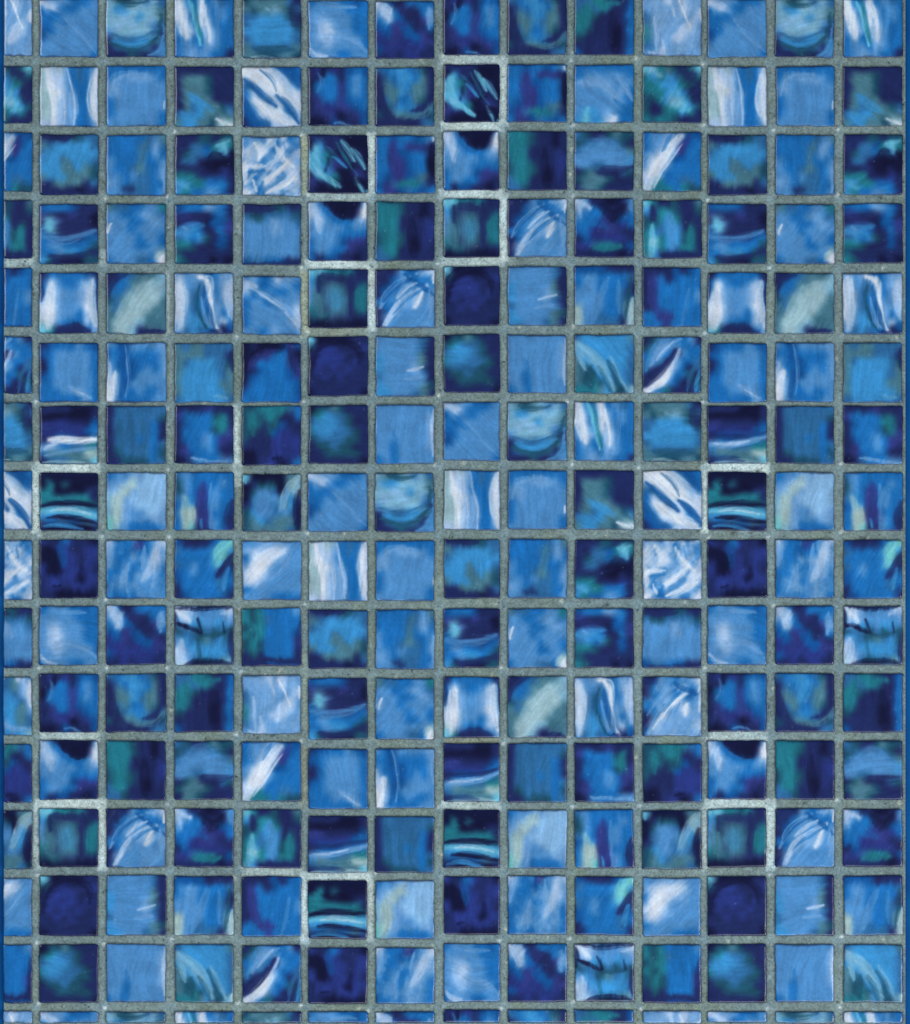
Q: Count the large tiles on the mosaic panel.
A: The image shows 195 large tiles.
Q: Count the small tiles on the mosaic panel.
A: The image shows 29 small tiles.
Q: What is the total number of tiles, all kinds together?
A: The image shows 224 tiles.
